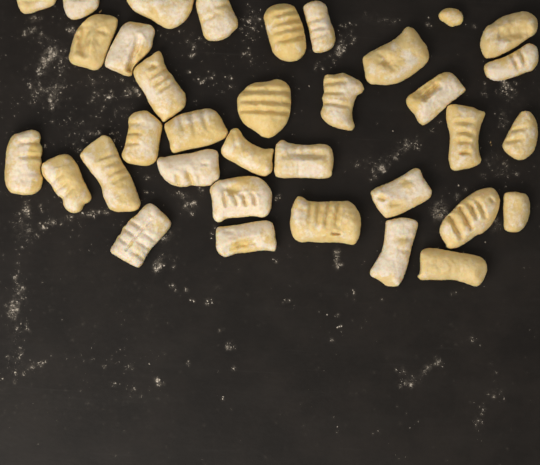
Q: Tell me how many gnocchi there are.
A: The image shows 35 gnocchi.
